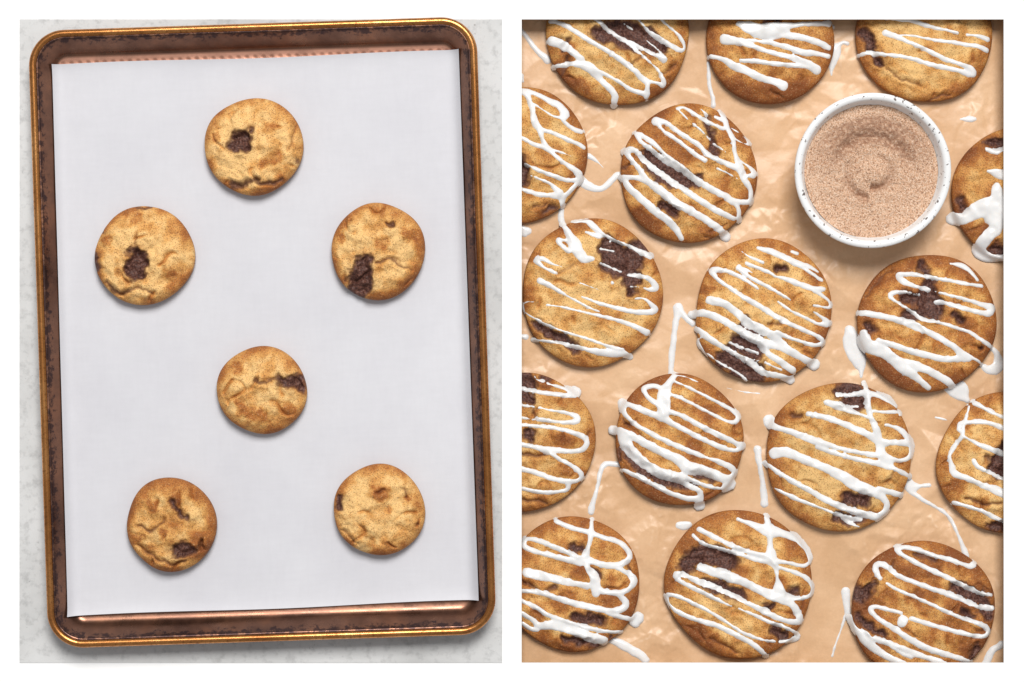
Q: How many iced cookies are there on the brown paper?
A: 16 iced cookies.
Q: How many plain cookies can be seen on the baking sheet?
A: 6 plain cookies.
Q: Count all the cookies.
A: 22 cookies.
